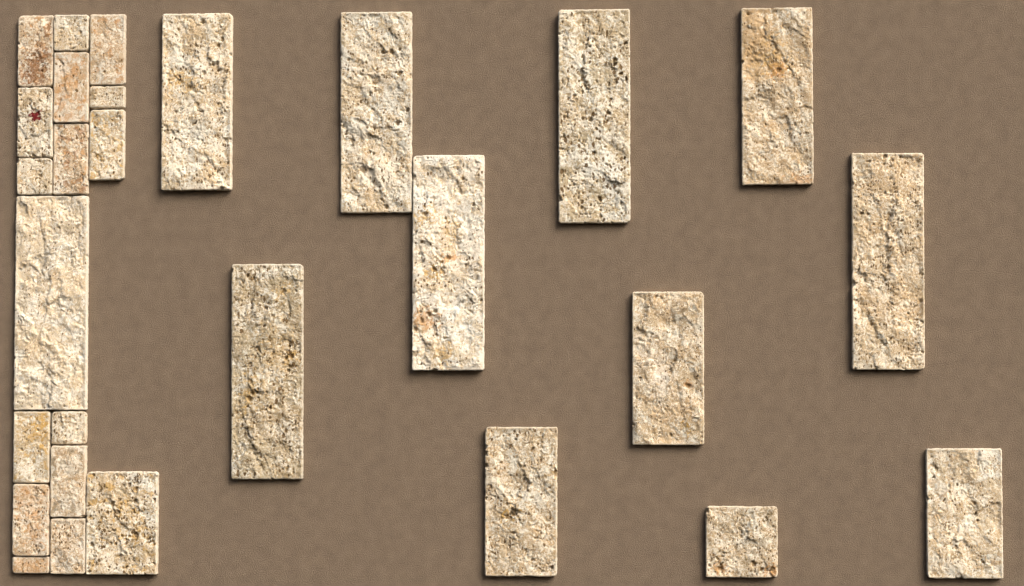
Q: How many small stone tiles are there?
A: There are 15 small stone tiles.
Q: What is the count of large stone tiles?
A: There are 13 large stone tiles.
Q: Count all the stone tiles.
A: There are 28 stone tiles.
